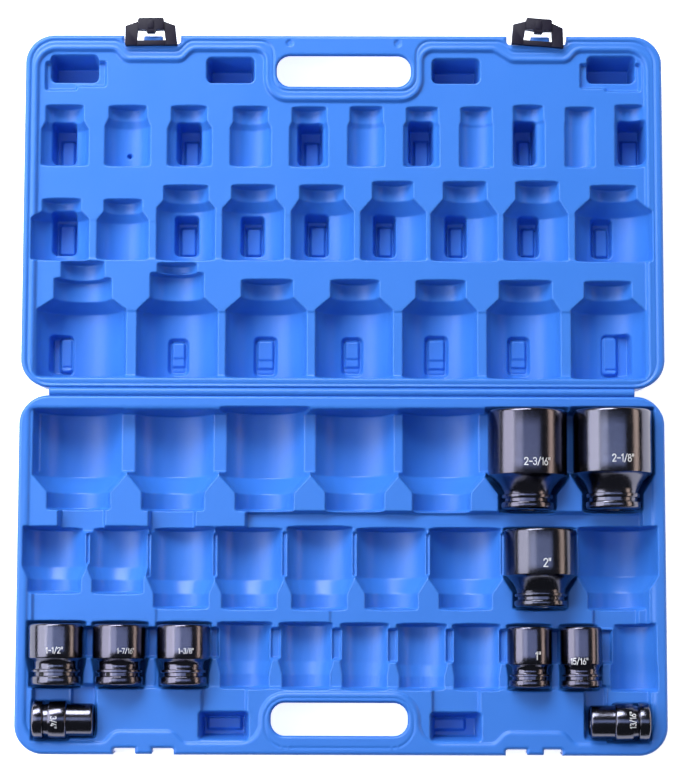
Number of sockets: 10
